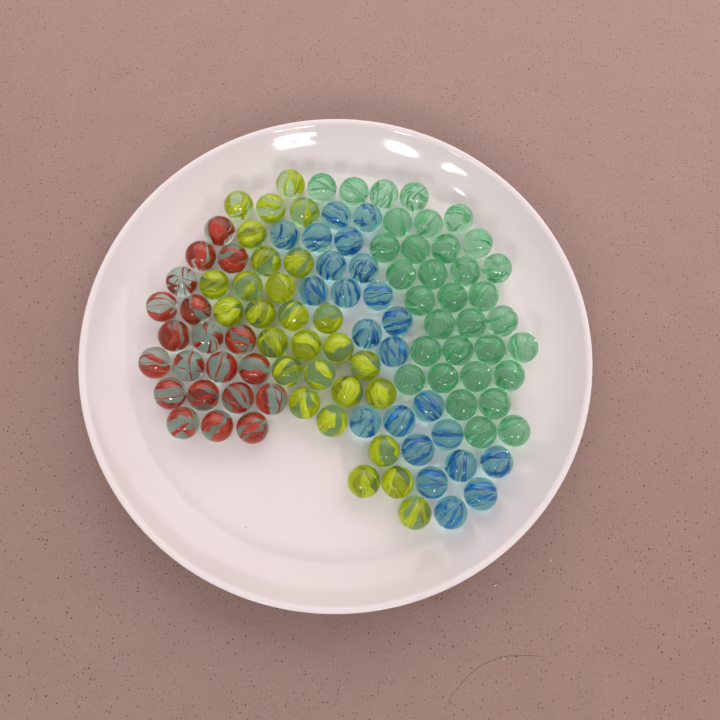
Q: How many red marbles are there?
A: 20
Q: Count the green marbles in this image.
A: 33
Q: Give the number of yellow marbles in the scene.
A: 28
